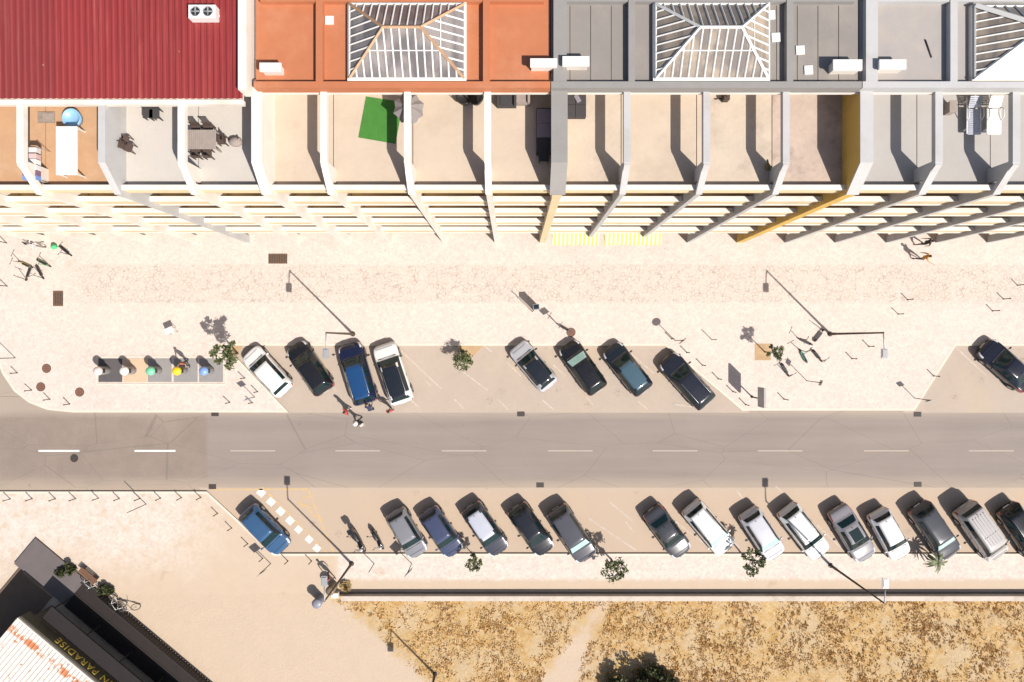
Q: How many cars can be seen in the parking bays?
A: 24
